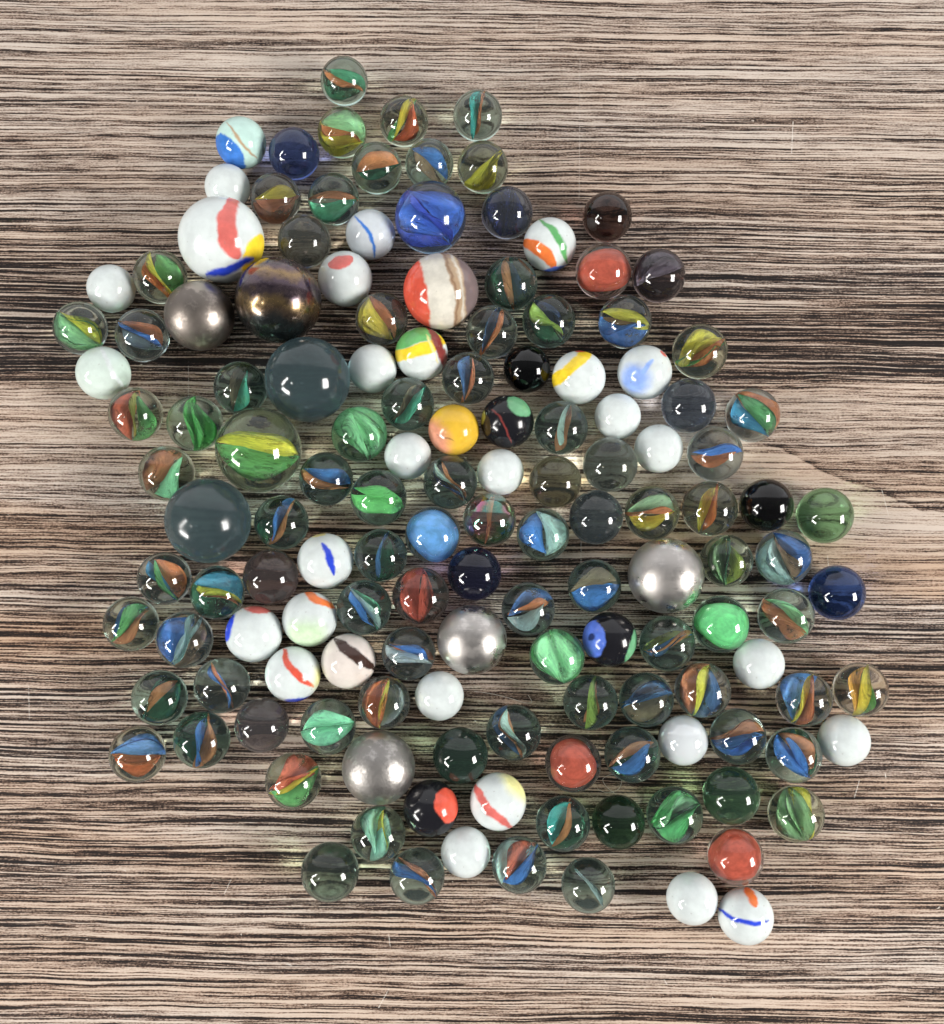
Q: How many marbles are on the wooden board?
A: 142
